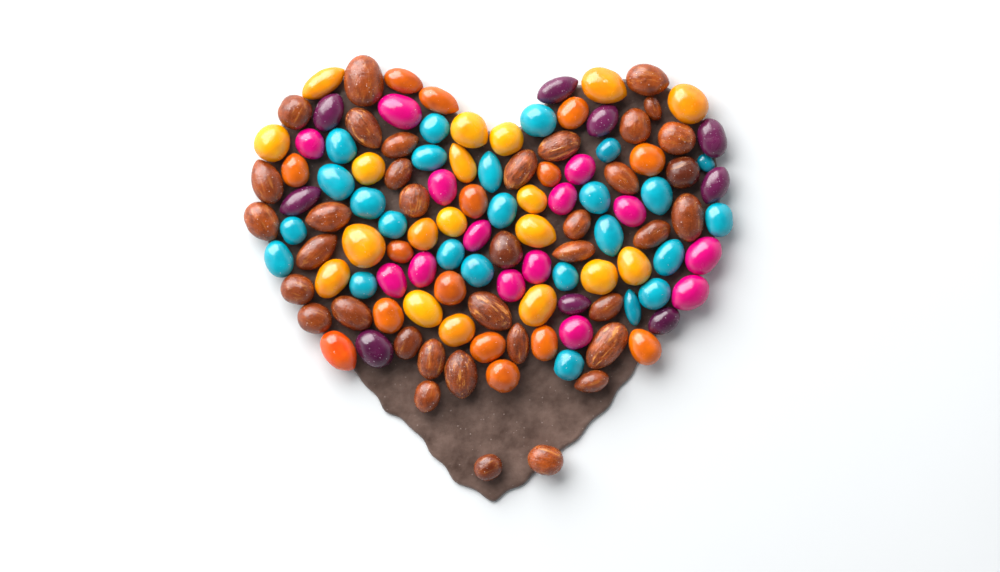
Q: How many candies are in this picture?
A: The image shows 82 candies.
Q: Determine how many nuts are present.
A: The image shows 37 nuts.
